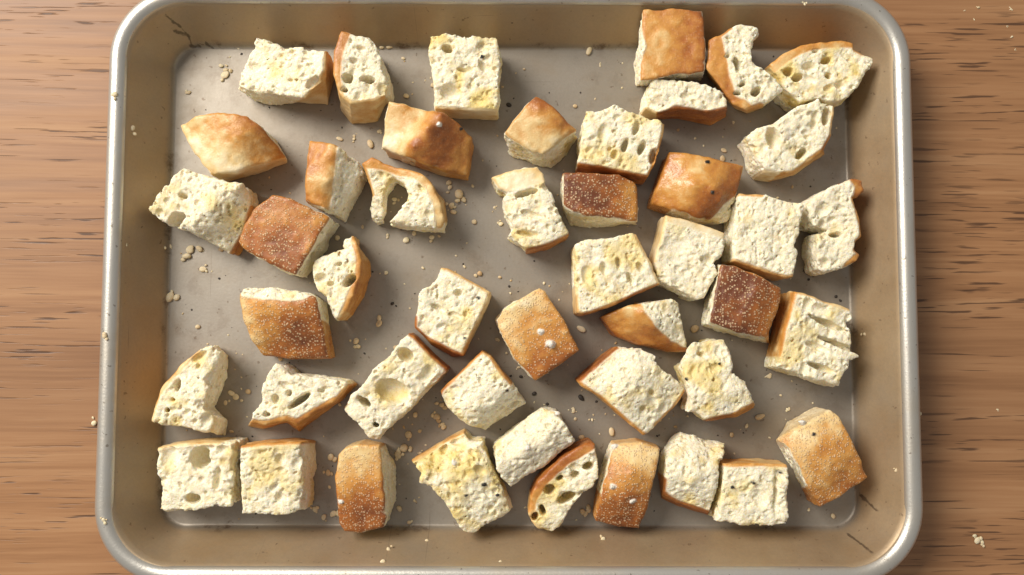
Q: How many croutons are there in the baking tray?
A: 46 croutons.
